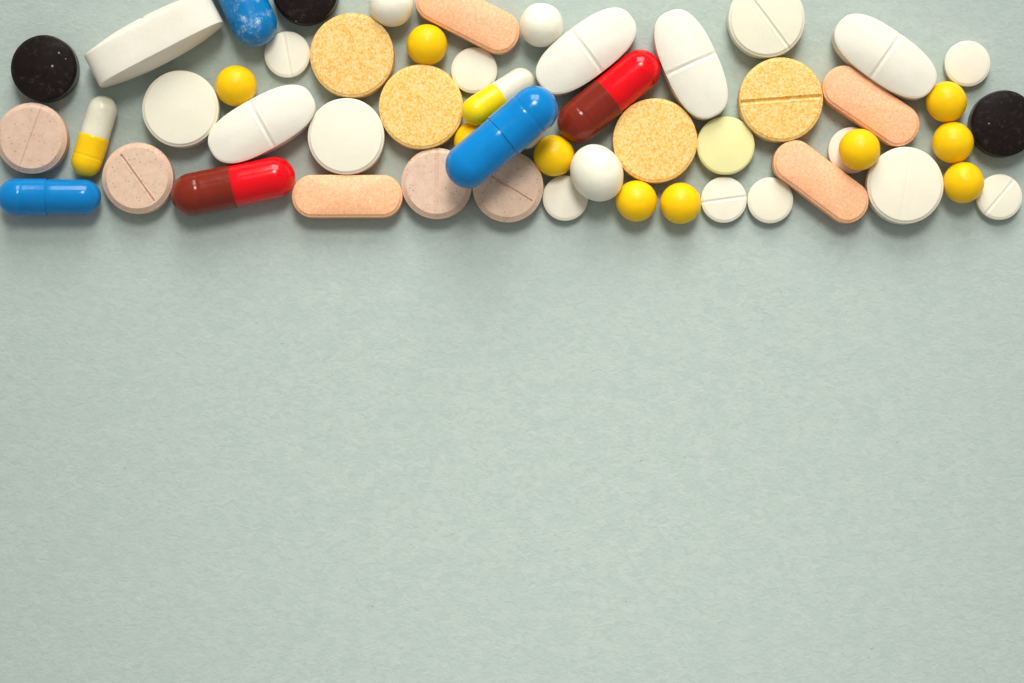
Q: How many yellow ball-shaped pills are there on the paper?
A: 10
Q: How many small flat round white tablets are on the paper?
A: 8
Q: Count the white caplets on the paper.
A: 5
